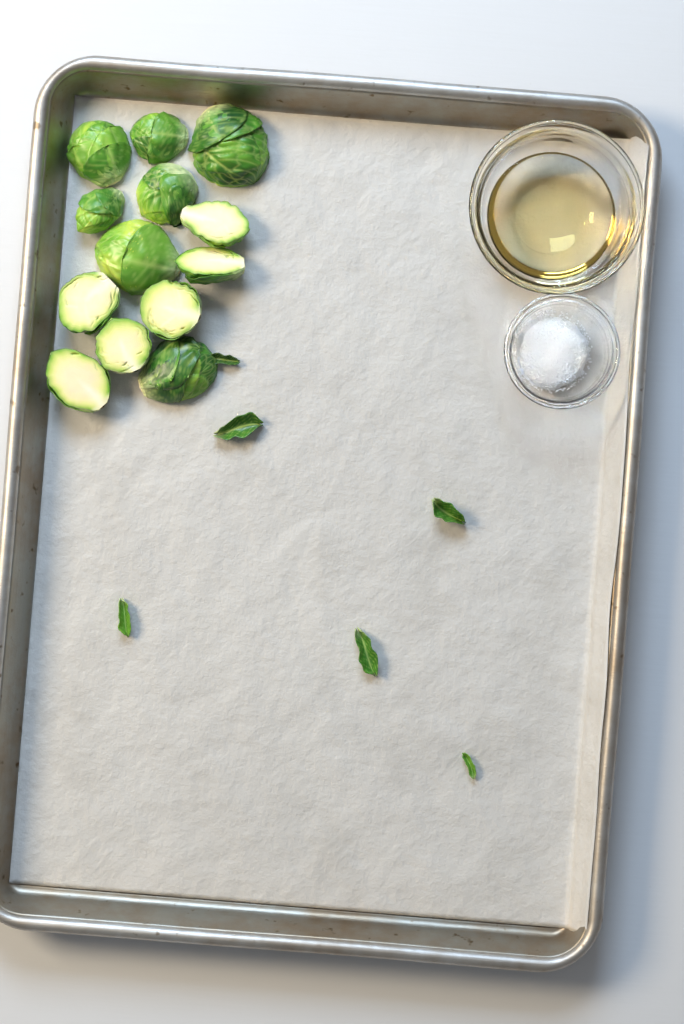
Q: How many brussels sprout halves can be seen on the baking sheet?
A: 13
